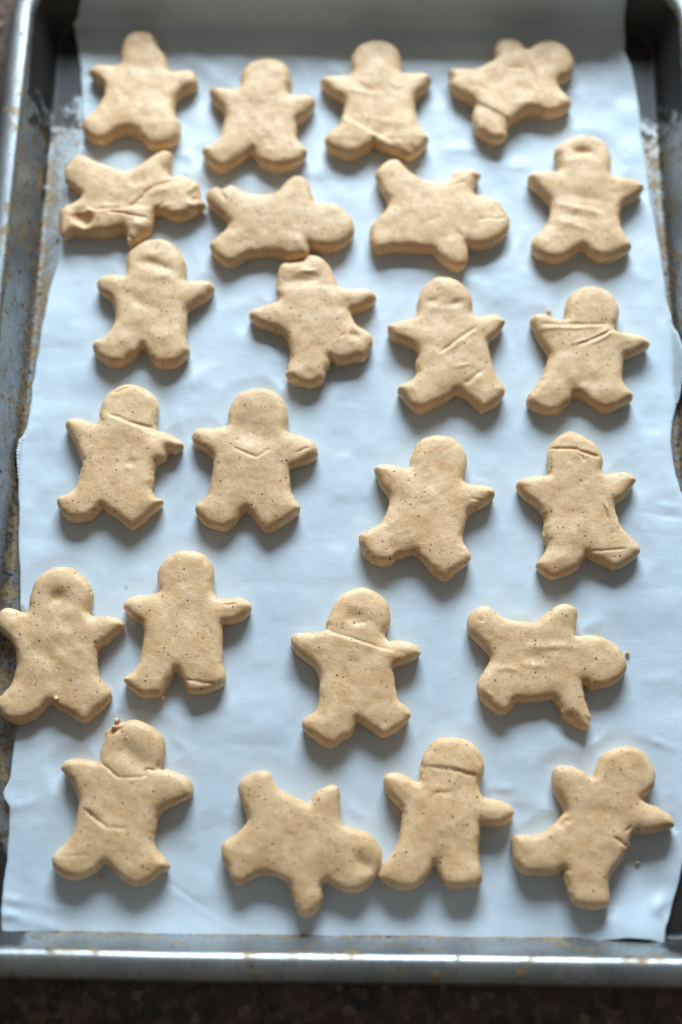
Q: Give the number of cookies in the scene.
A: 24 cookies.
